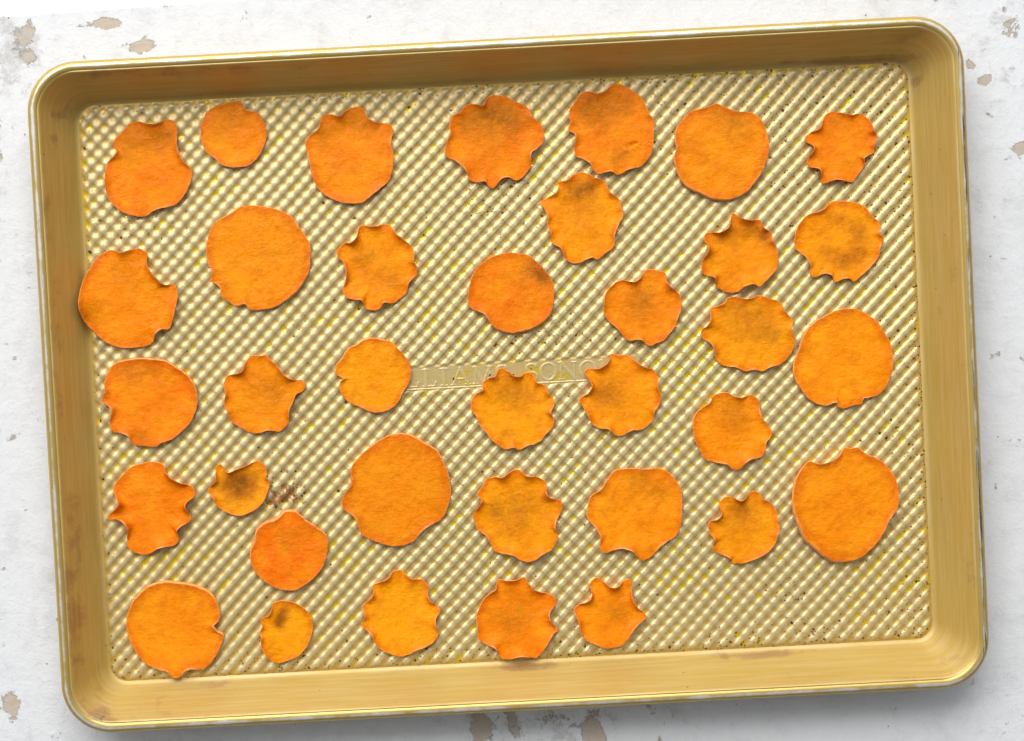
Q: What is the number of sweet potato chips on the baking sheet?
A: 36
